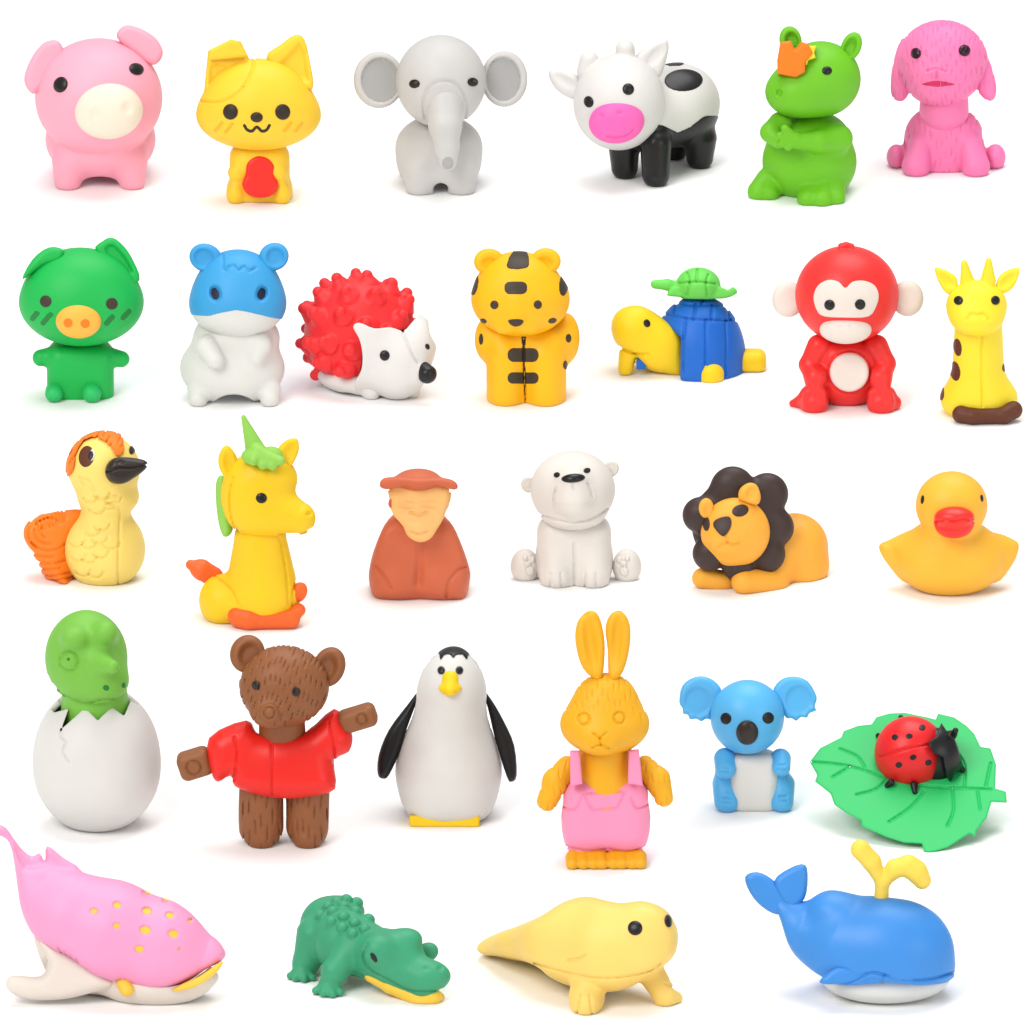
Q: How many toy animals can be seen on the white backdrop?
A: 29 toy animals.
